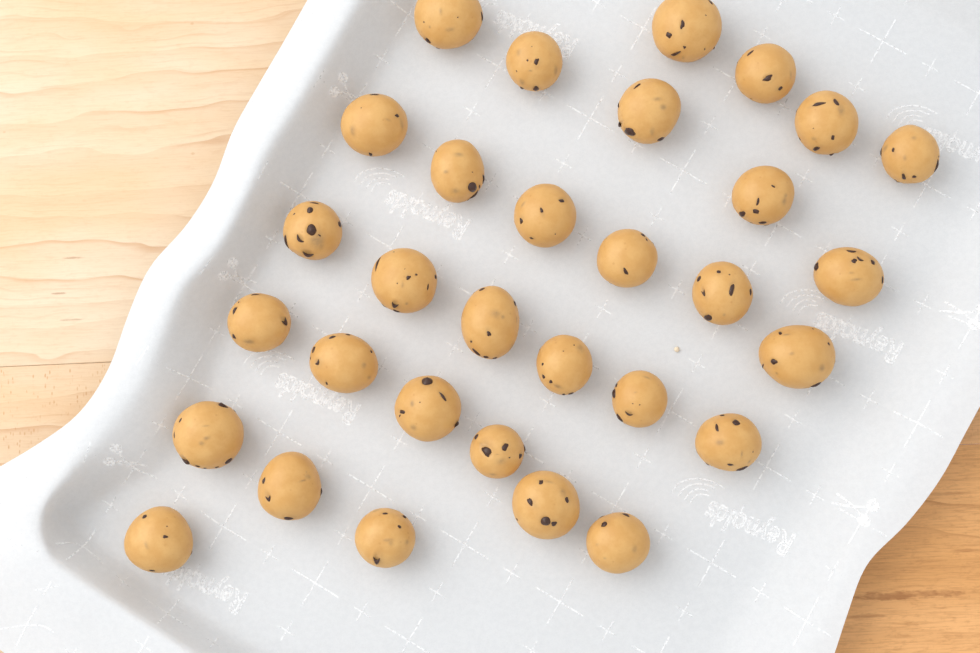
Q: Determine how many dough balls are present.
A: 31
